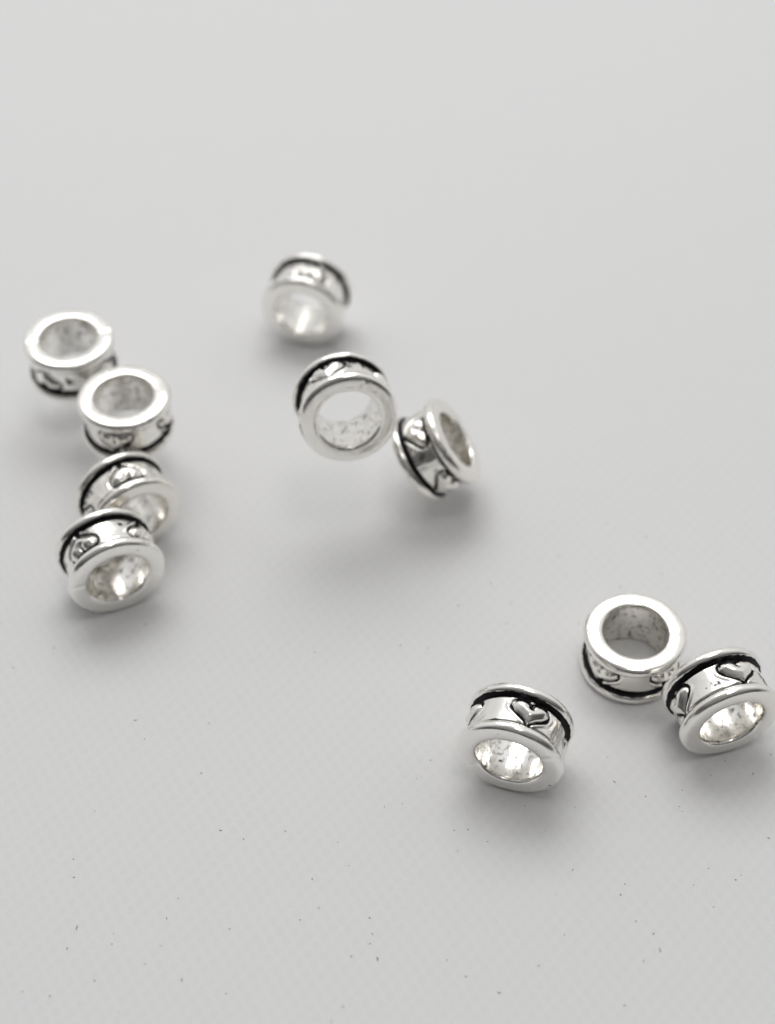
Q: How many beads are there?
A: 10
